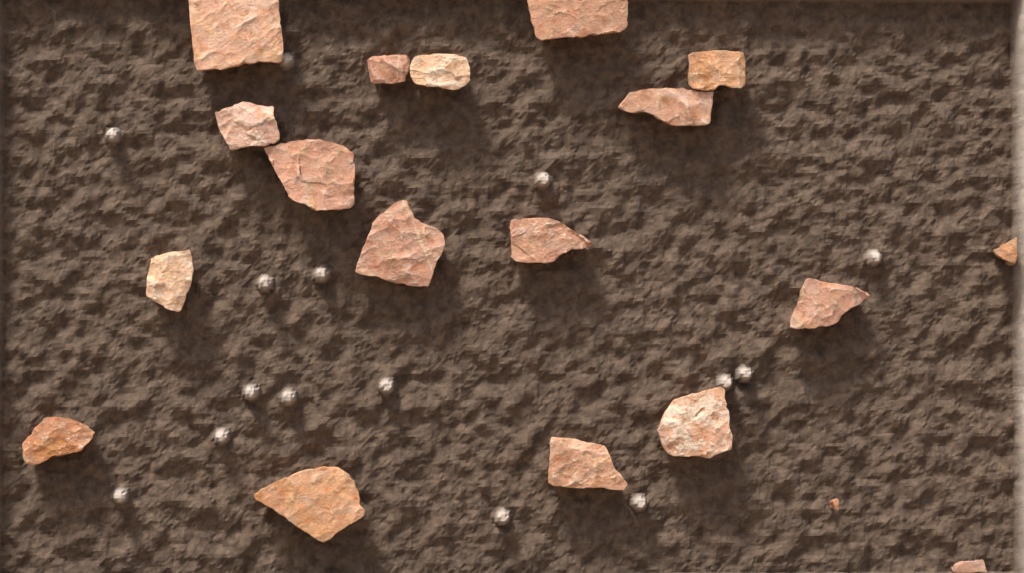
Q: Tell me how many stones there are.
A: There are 19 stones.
